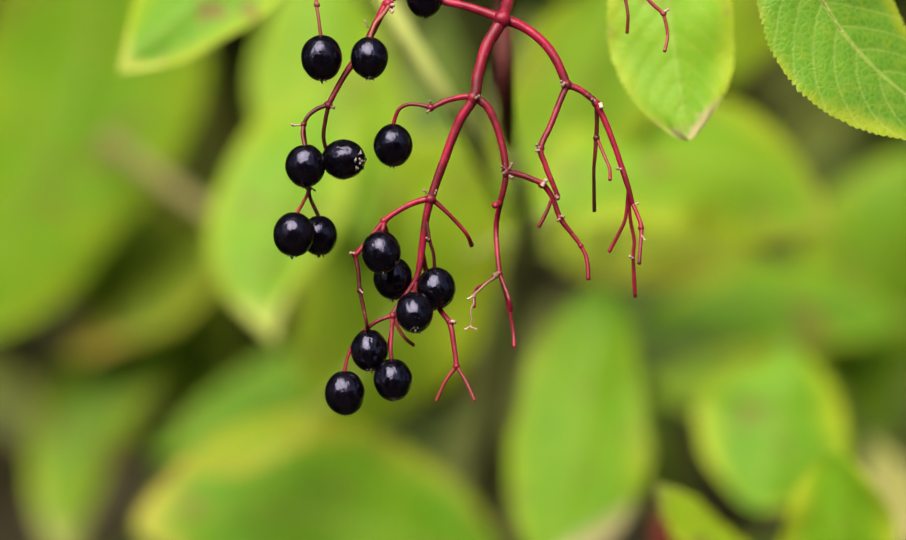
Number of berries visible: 15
